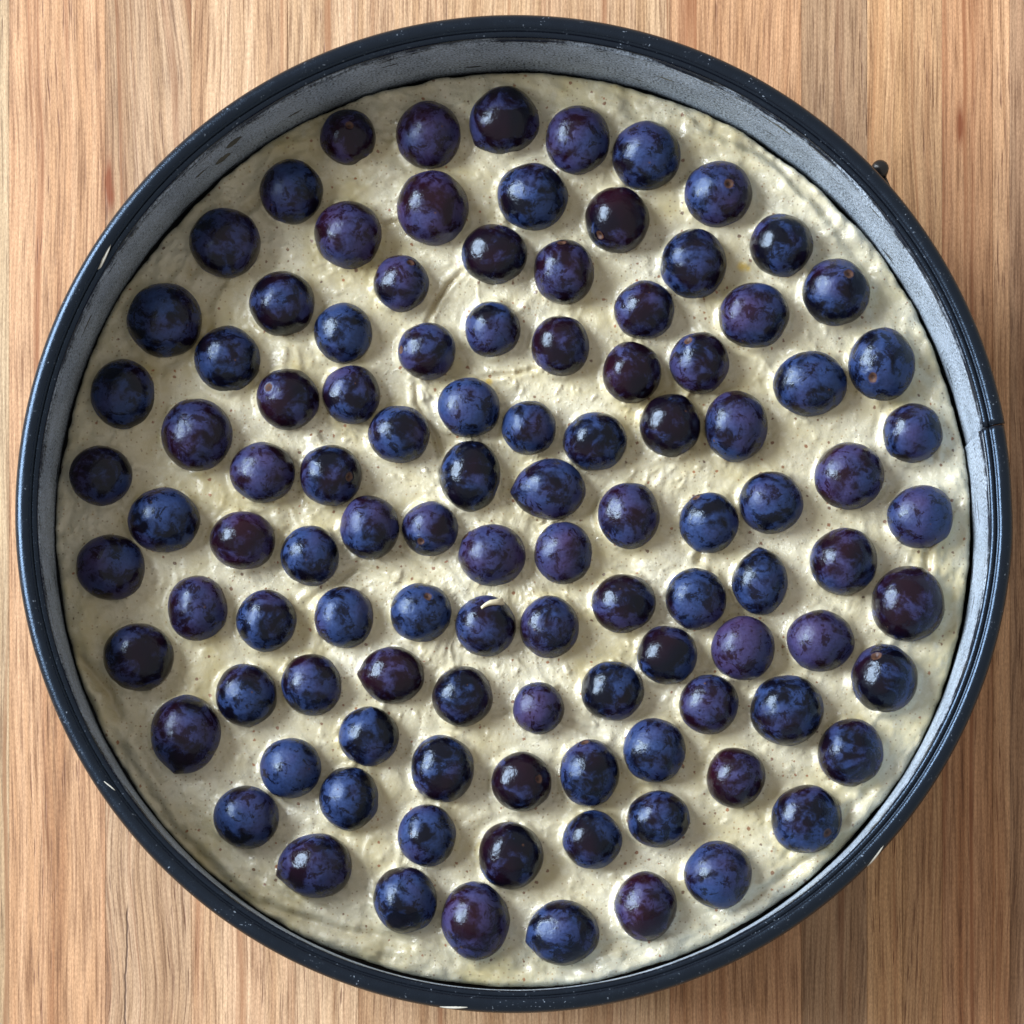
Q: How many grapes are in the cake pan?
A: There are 106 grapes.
